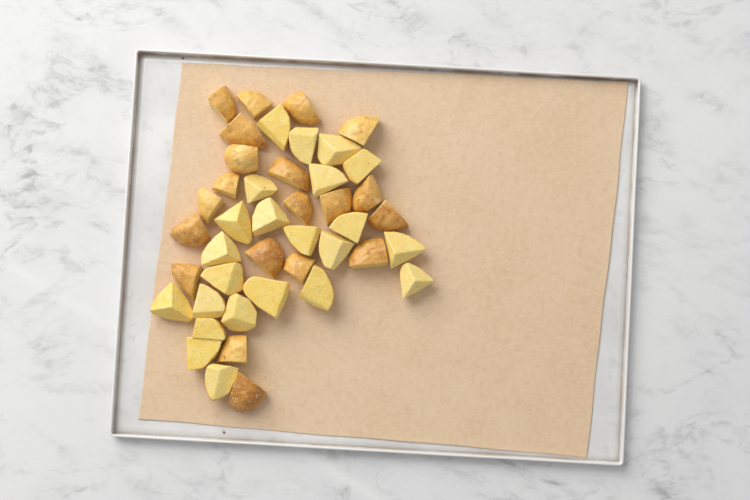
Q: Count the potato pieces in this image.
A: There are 43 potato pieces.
